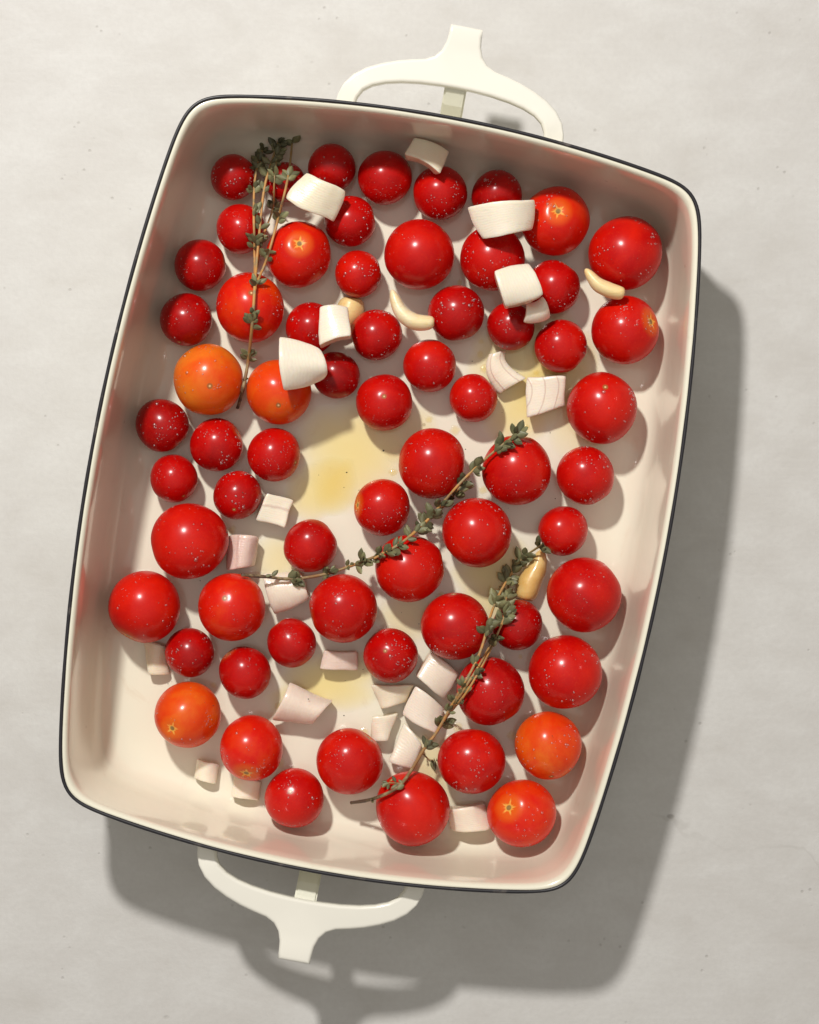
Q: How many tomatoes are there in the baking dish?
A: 65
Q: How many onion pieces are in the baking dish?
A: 23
